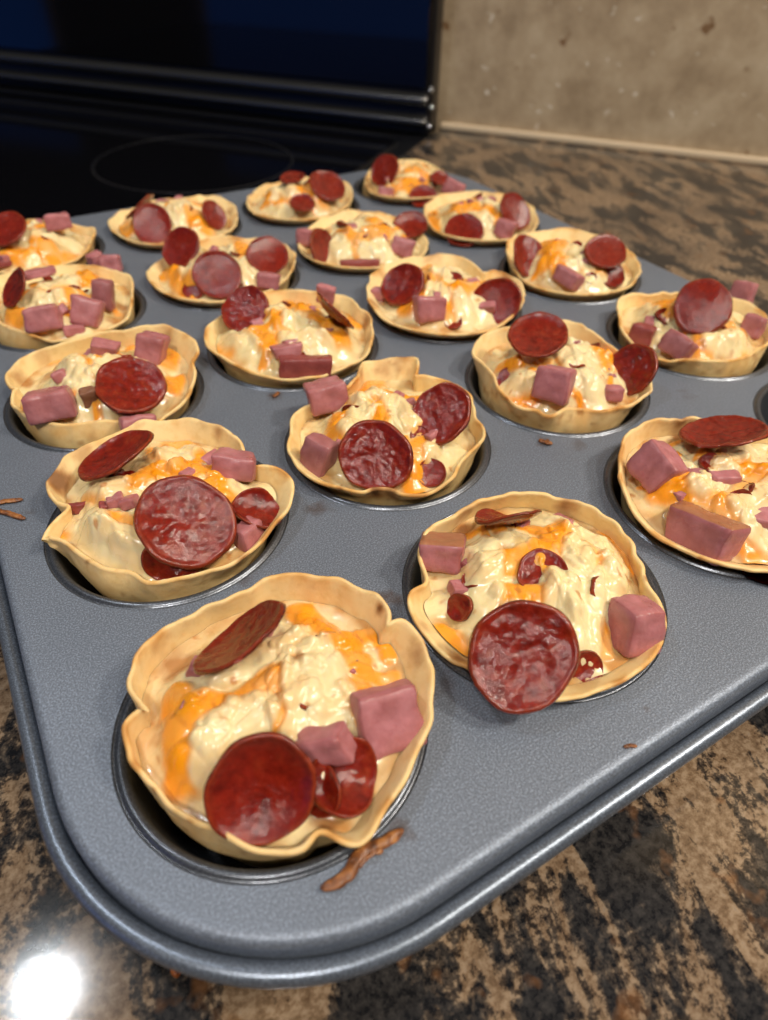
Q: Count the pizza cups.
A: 19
